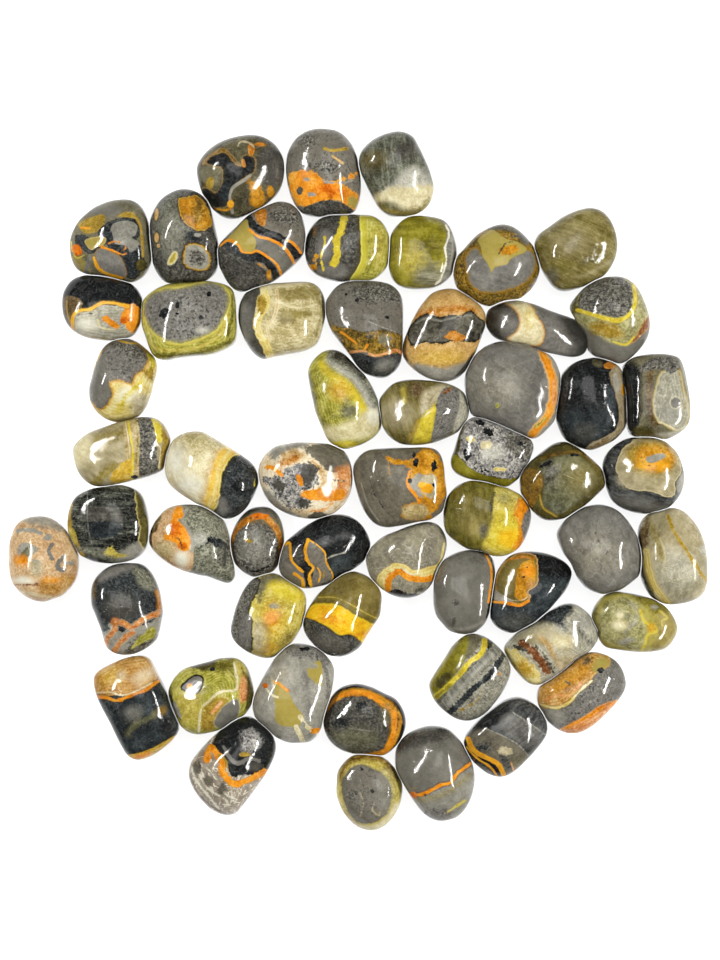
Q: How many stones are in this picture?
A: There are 56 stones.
